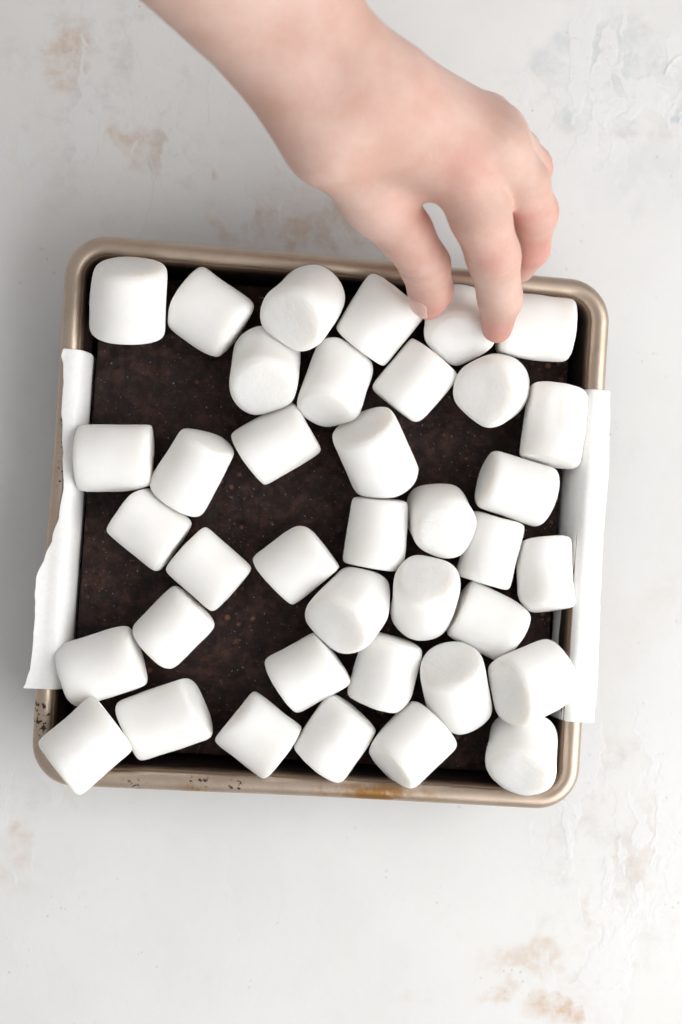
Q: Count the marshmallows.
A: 38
